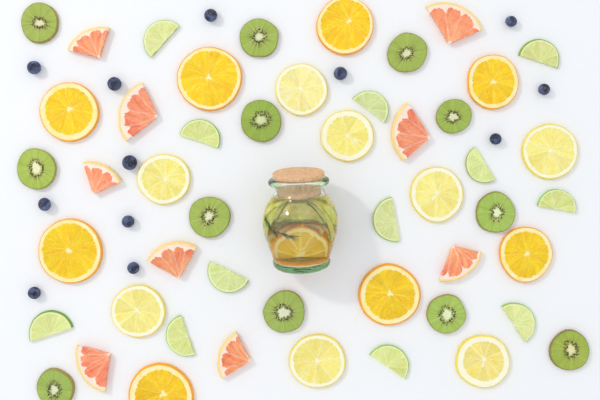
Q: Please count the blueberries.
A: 12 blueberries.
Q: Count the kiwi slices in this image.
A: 12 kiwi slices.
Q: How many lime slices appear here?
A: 12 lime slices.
